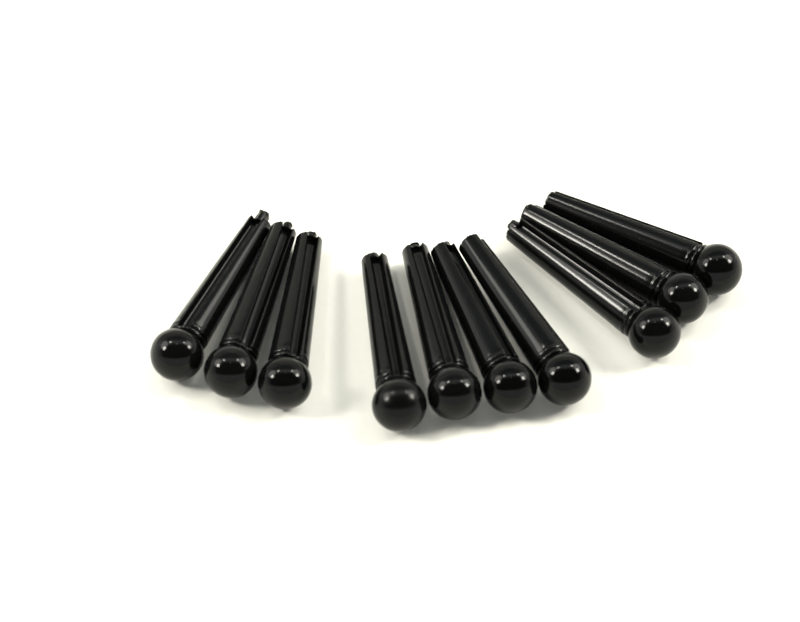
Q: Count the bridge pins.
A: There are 10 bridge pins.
